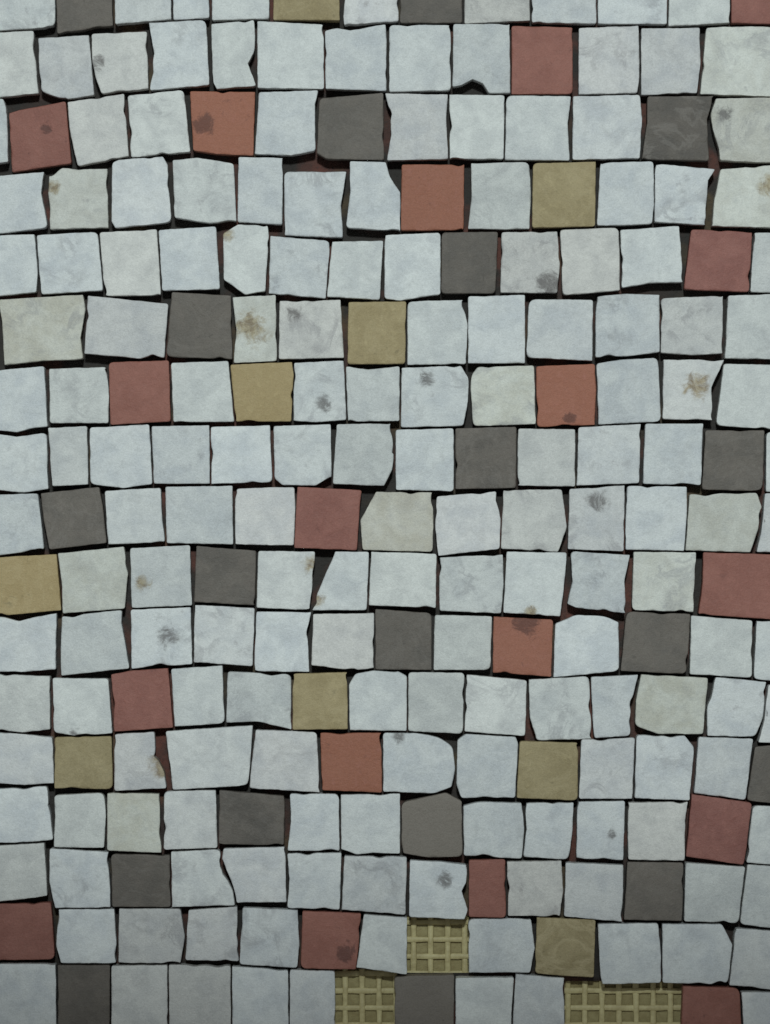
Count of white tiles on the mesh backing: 175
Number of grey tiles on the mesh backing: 19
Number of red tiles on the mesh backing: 18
